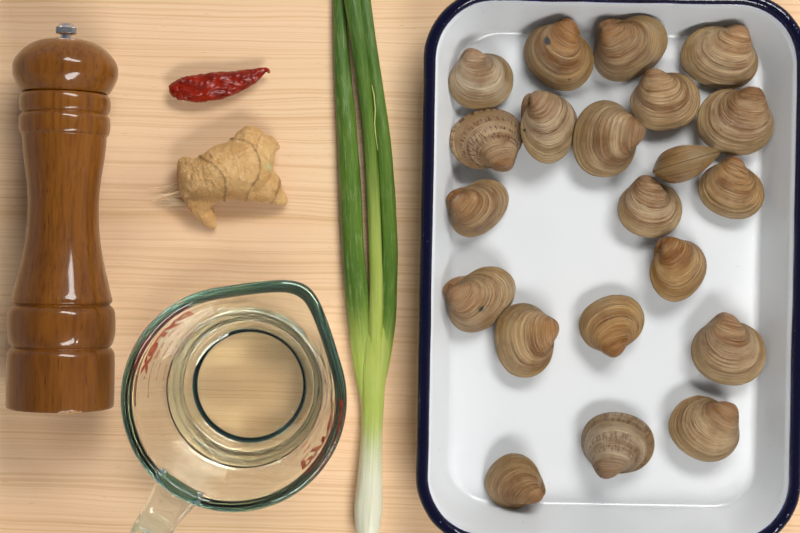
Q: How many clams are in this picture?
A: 21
